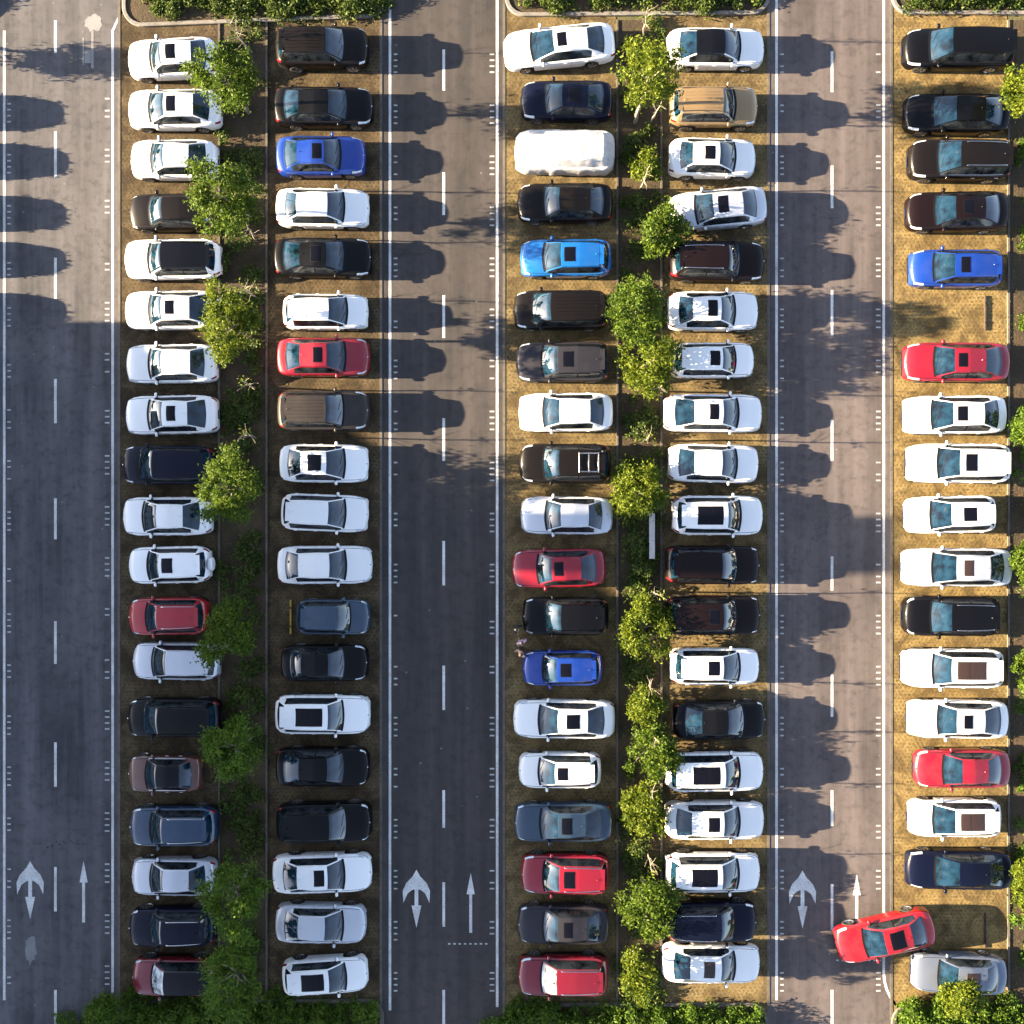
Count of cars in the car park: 94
